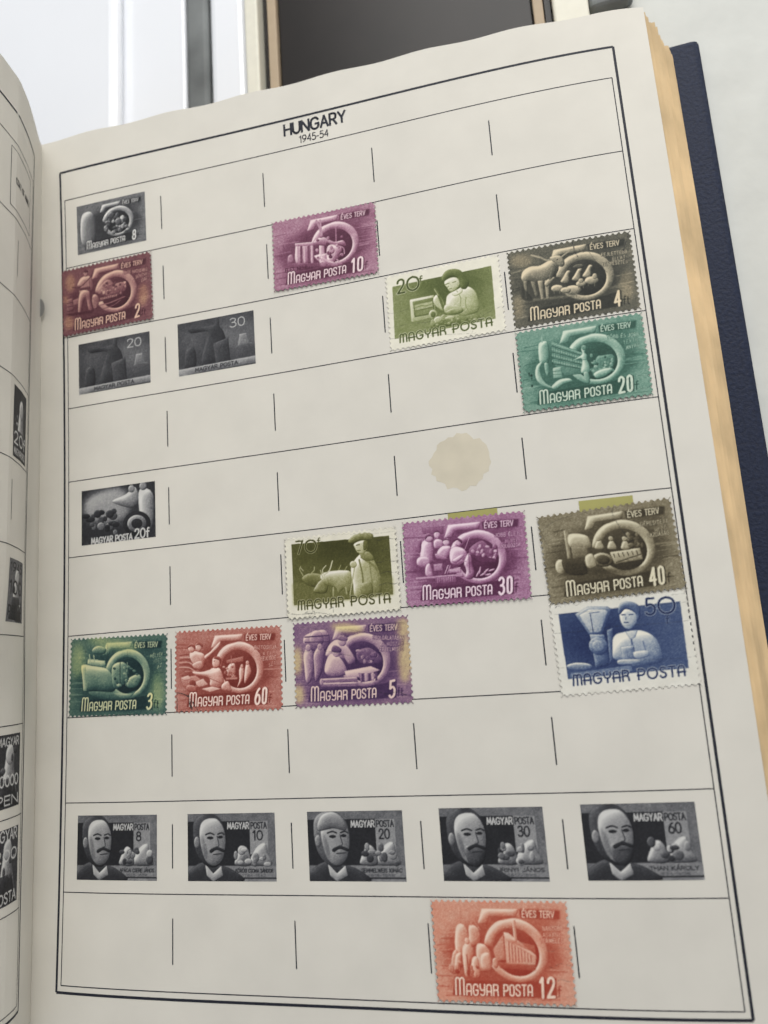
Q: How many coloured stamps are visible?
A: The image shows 13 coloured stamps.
